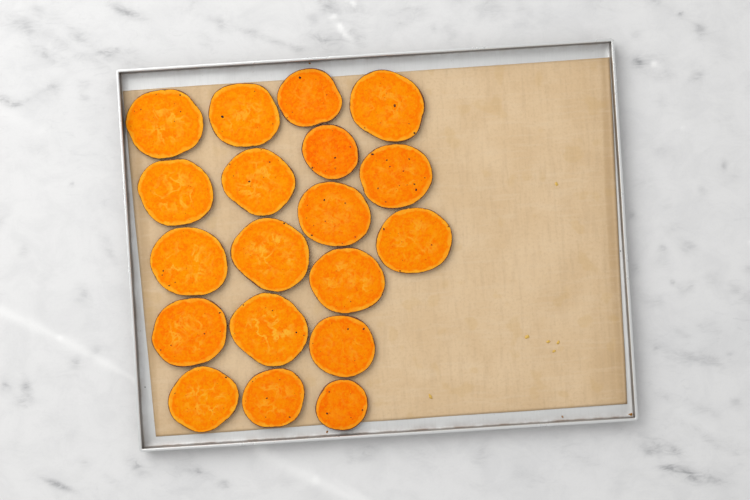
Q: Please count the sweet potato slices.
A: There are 19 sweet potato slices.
